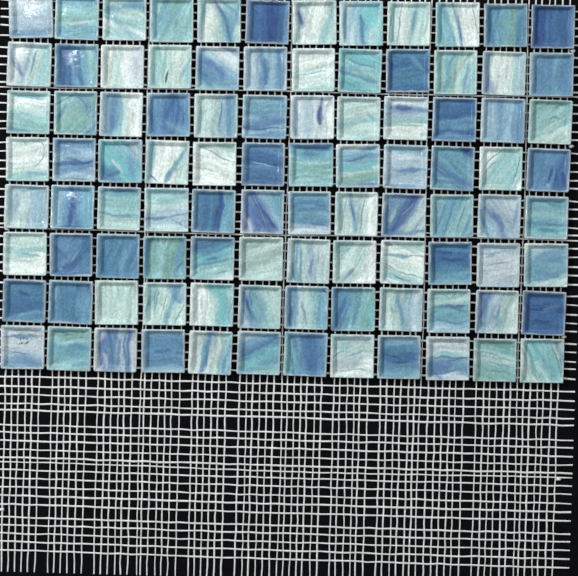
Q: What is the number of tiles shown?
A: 96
